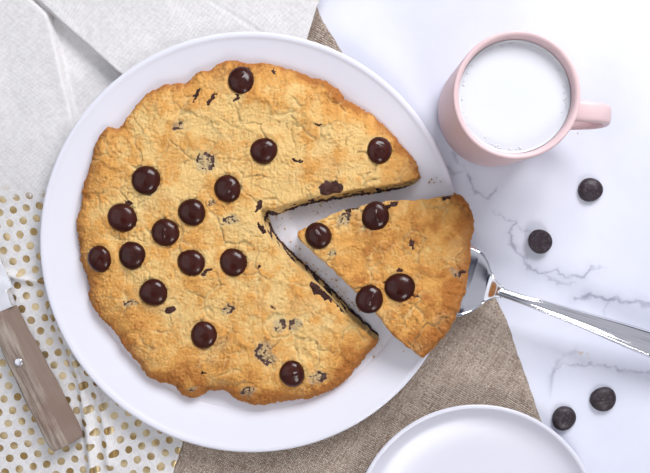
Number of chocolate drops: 23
